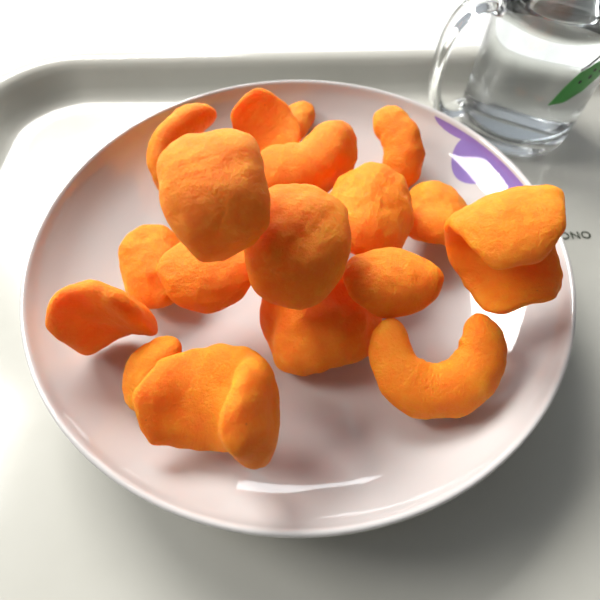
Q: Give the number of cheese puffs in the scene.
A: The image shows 18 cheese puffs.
